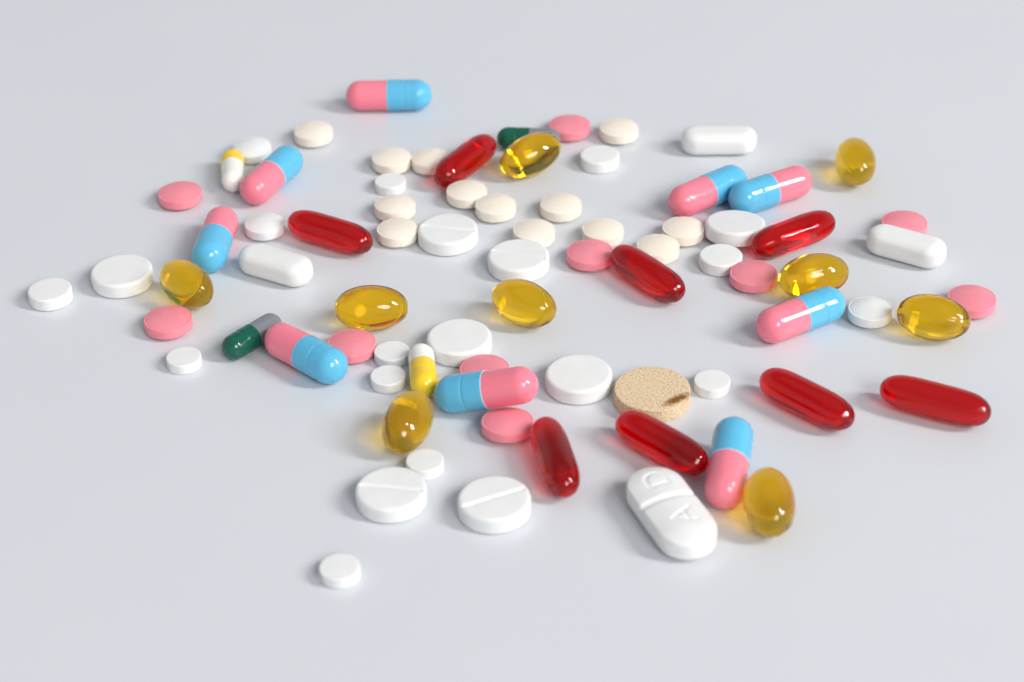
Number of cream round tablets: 13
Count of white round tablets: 21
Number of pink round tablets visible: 10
